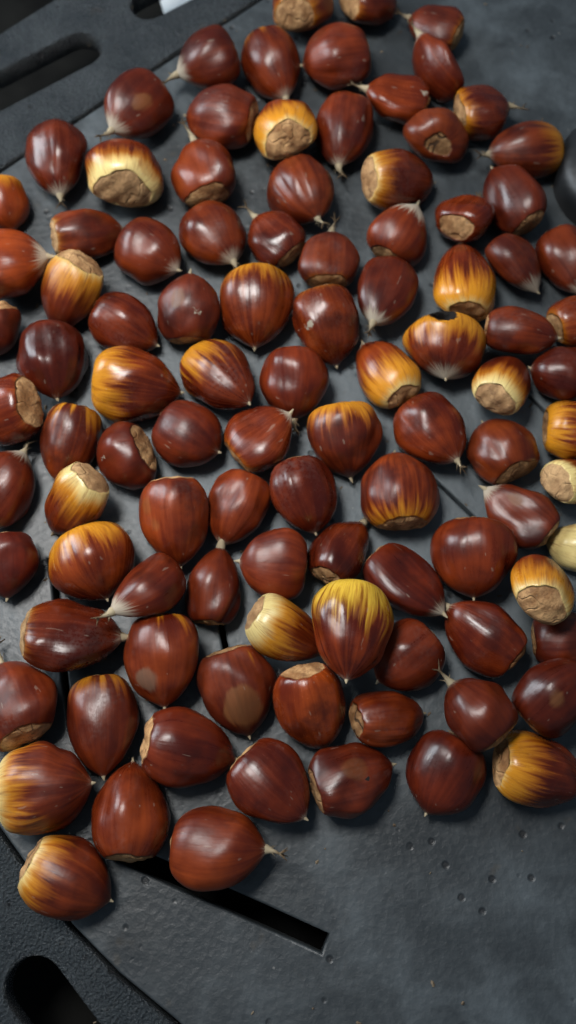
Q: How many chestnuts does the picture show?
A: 100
